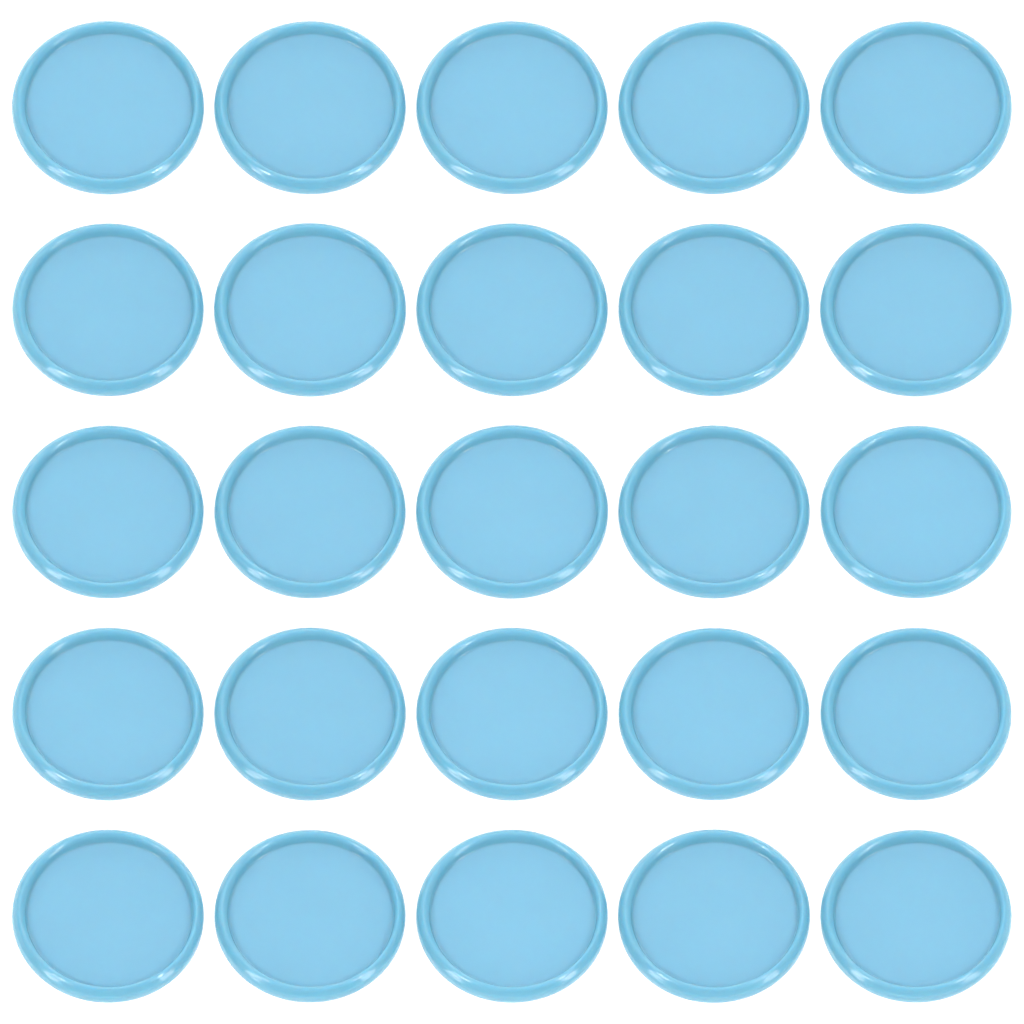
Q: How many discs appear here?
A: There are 25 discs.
